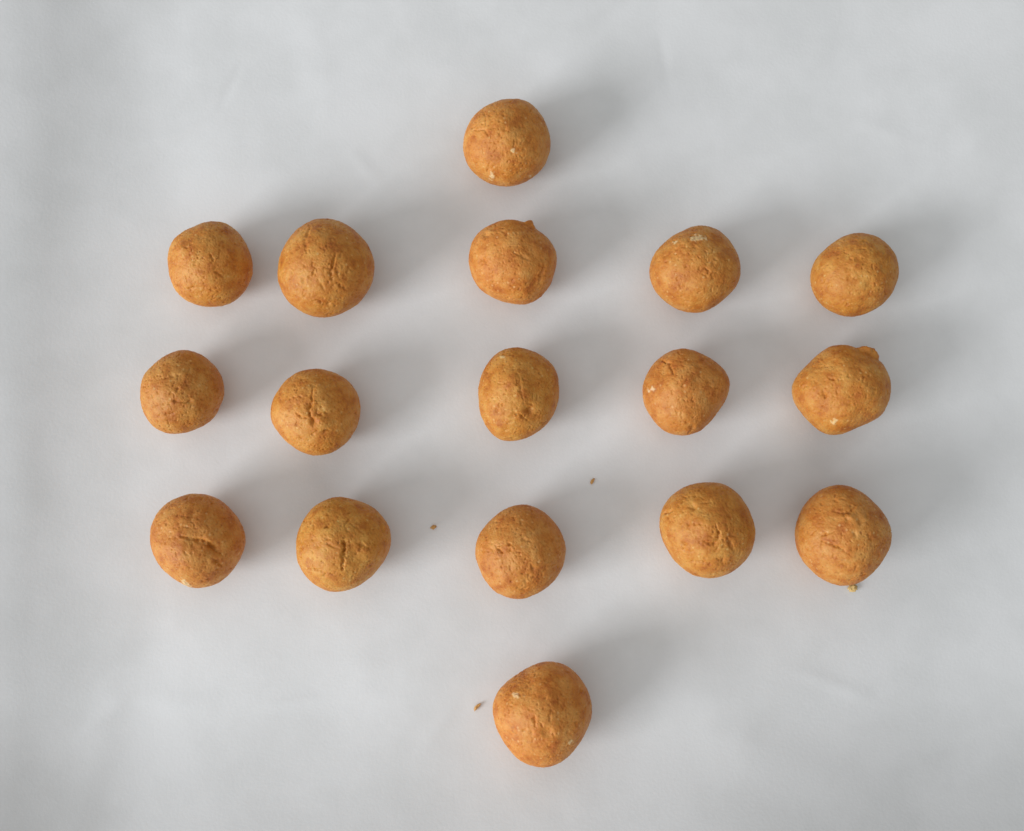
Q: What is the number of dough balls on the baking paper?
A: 17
